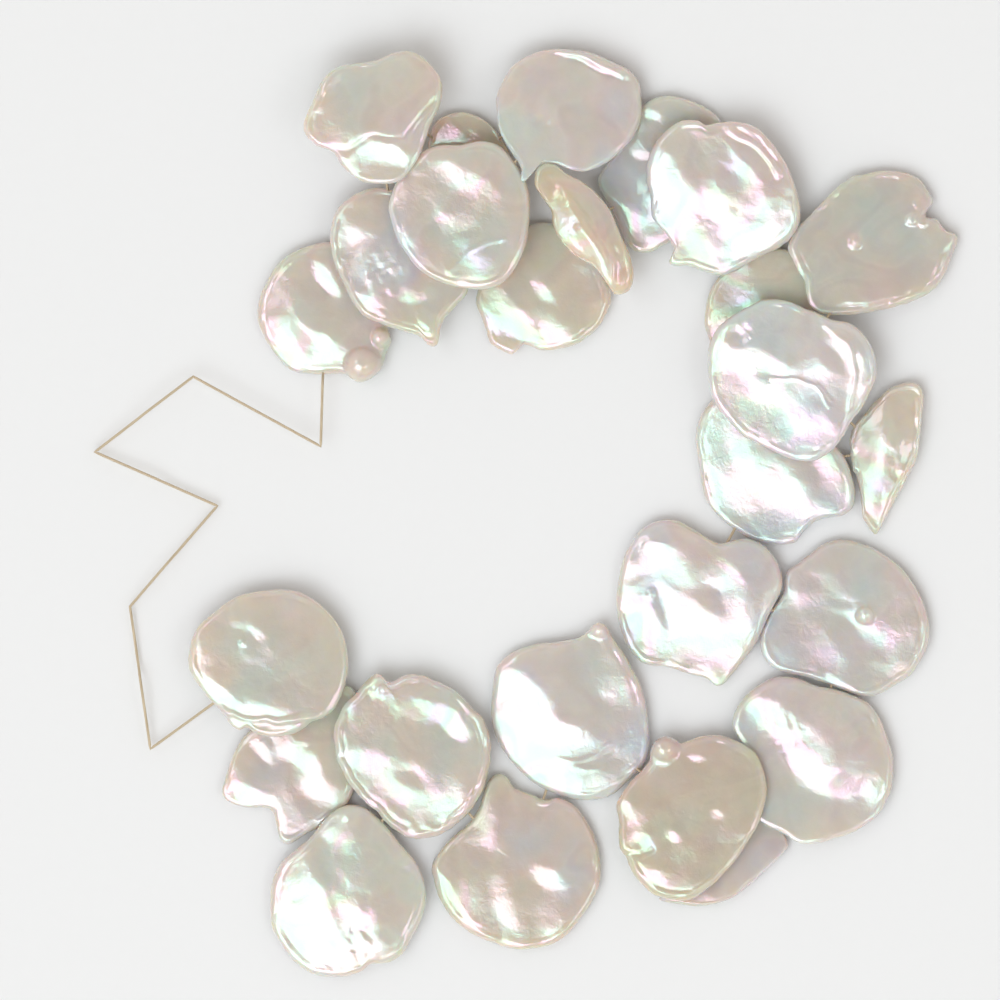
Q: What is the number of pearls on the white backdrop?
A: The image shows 26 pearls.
